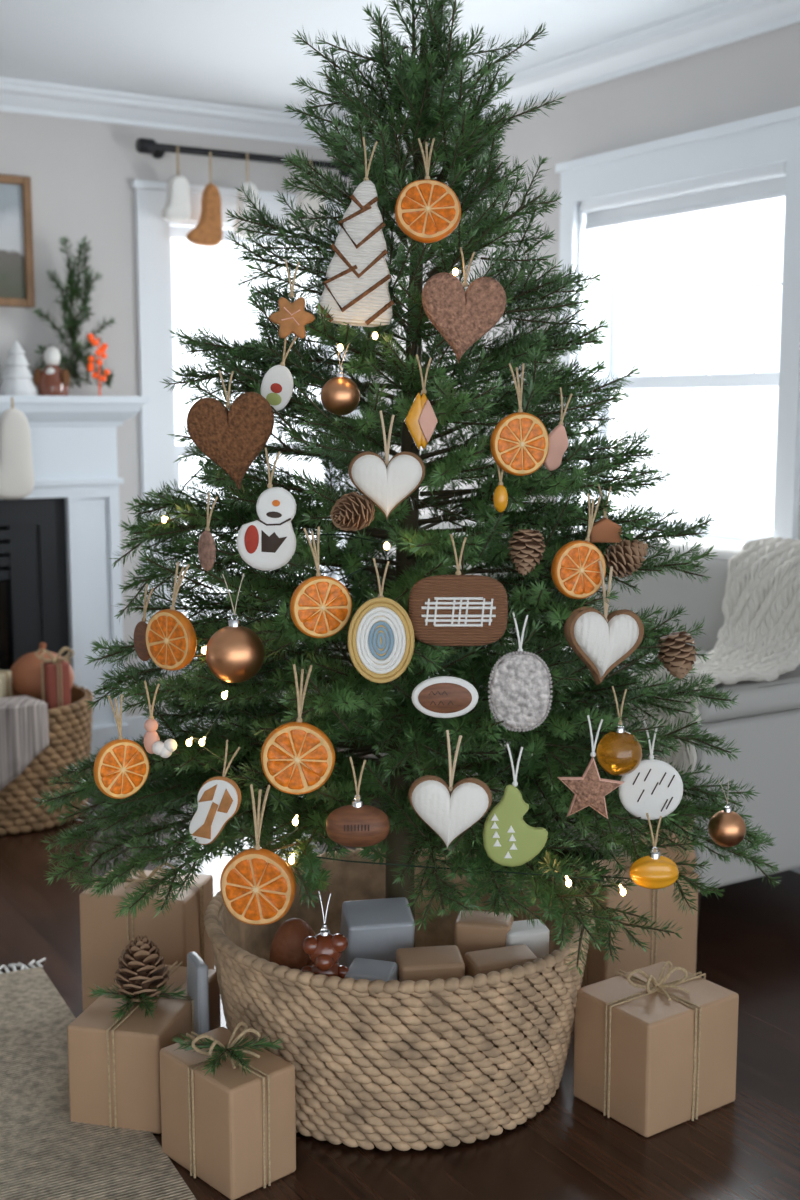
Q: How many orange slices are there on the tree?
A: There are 8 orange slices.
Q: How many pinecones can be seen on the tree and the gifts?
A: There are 5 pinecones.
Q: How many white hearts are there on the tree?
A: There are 3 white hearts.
